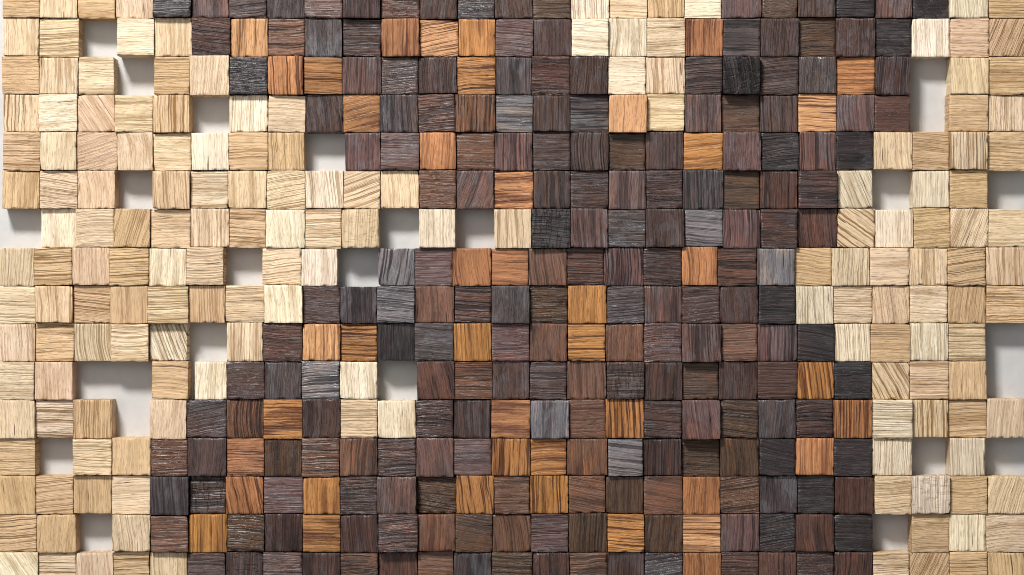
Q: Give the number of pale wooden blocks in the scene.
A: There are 164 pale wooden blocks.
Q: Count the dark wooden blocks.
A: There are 200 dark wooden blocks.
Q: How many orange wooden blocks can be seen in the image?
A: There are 42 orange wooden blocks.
